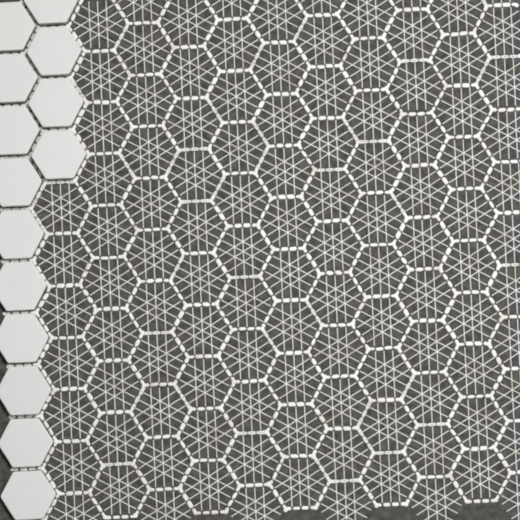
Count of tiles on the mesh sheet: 14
